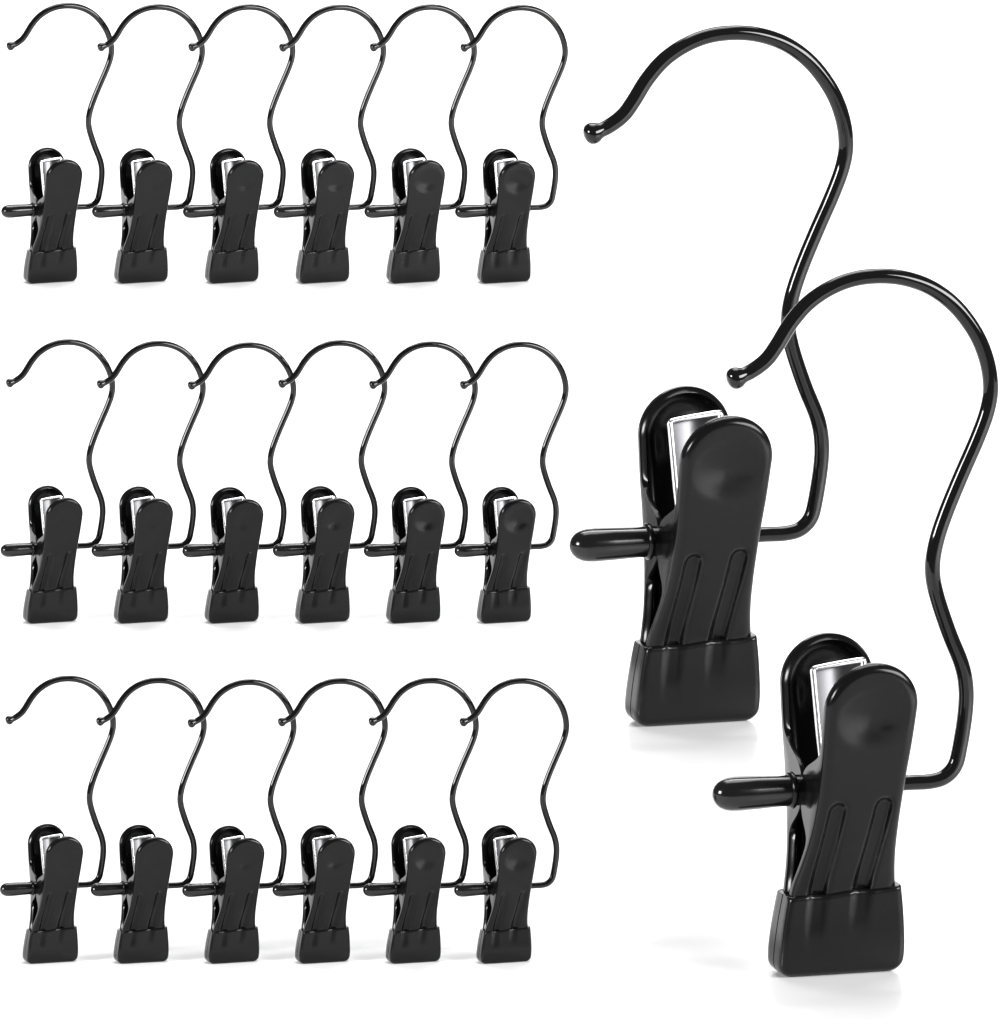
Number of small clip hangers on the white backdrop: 18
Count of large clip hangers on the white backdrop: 2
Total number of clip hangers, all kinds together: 20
